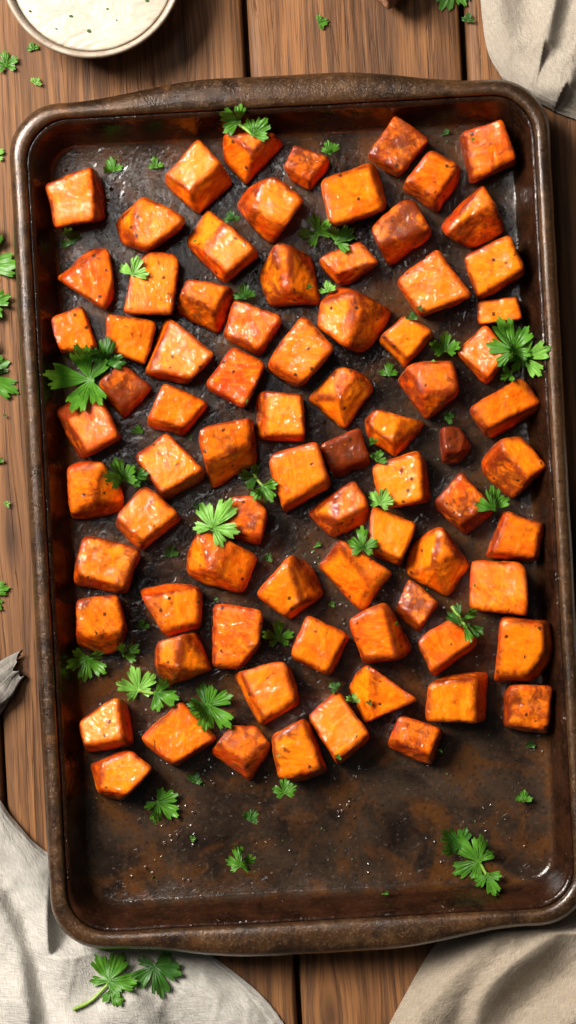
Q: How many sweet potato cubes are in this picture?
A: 78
